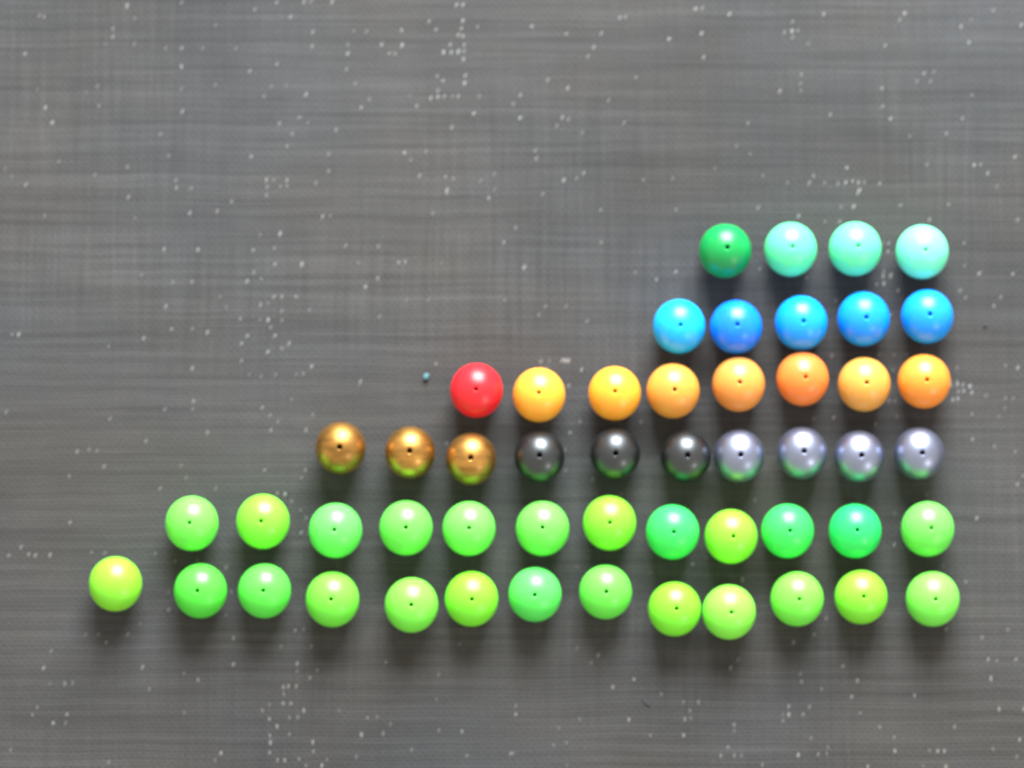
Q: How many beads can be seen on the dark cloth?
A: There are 52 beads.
